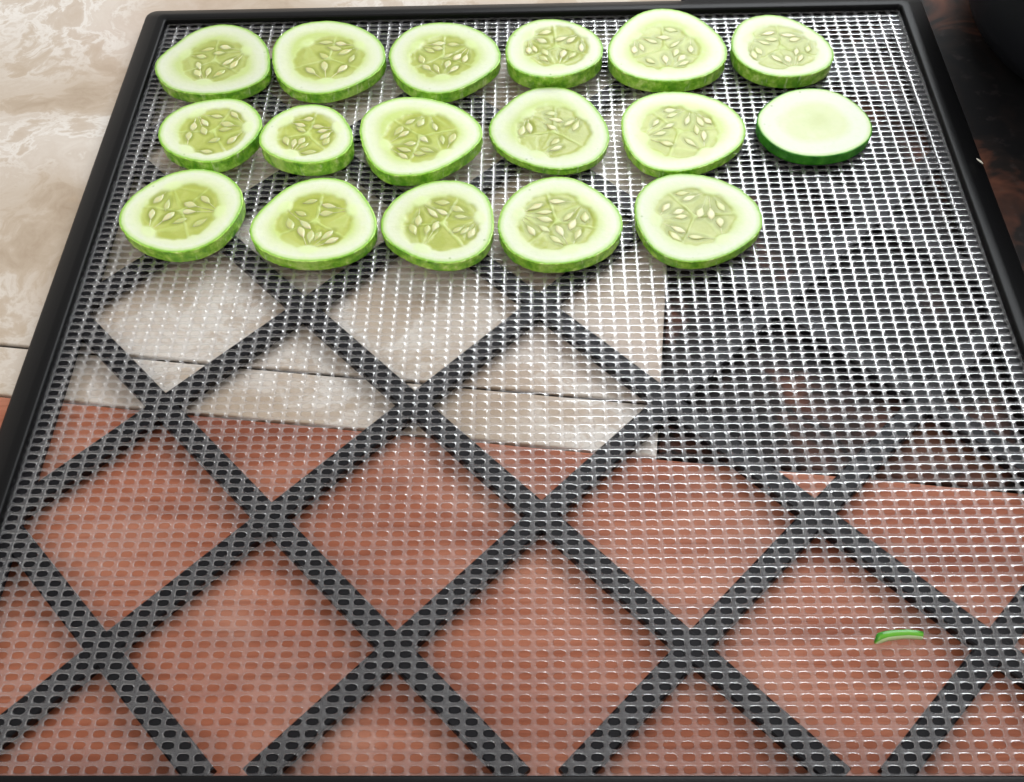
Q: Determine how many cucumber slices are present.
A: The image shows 17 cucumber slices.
